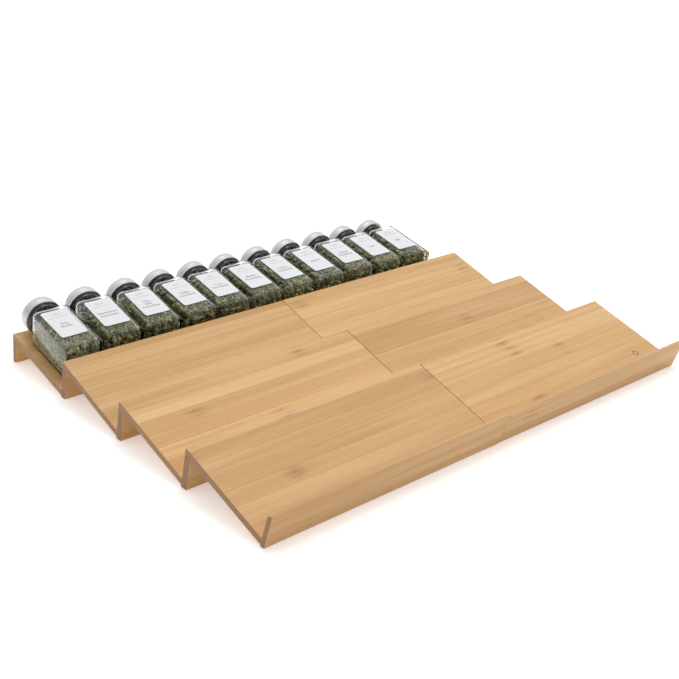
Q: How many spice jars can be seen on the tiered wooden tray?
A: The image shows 11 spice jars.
